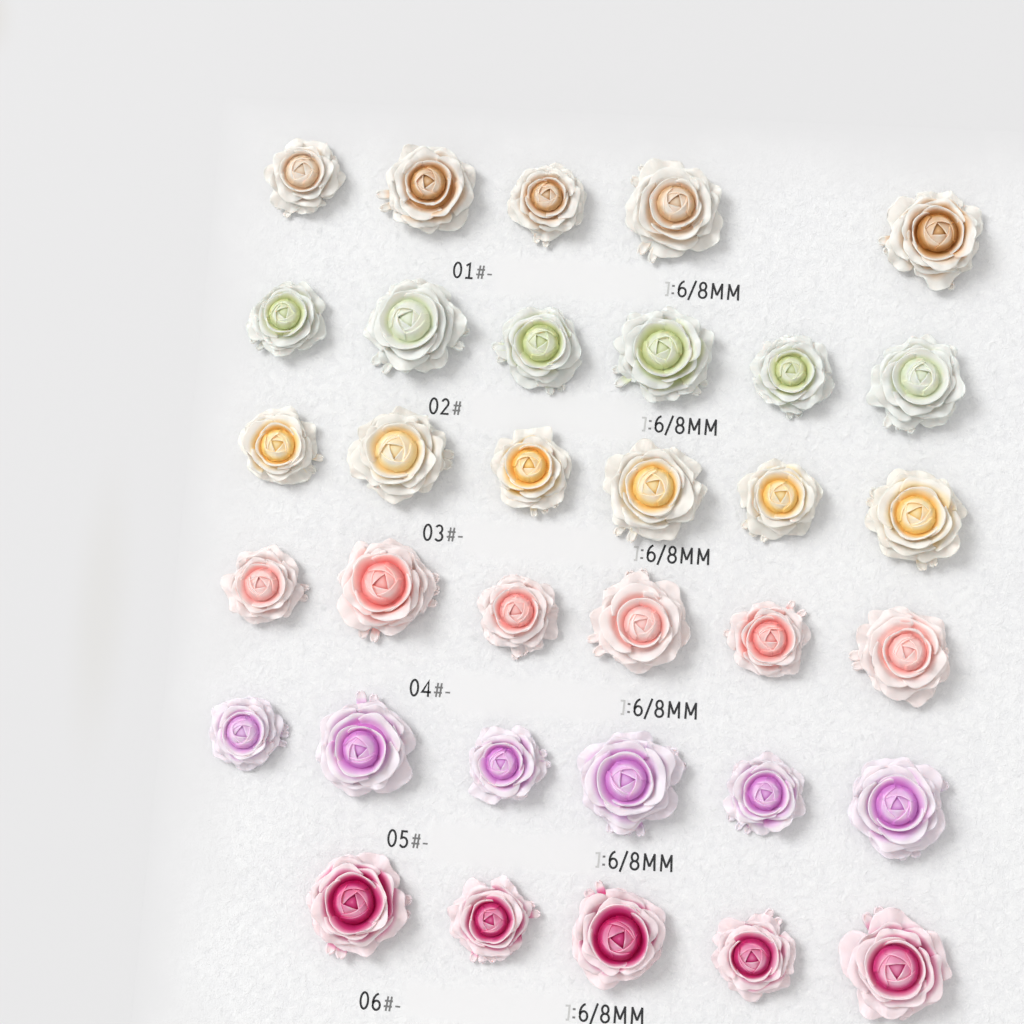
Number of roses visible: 34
